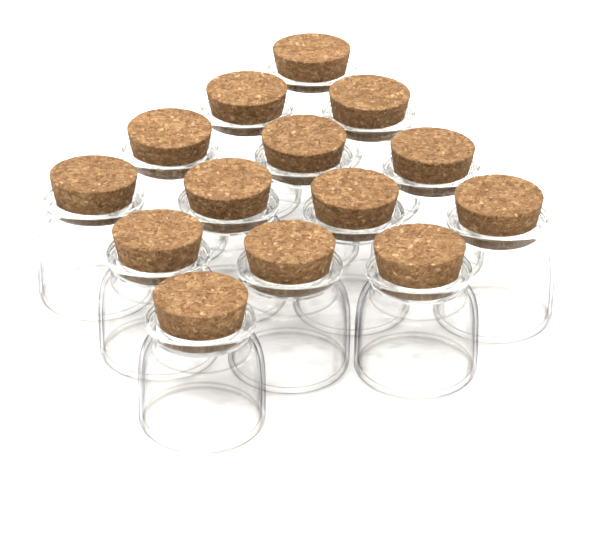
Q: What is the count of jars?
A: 14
